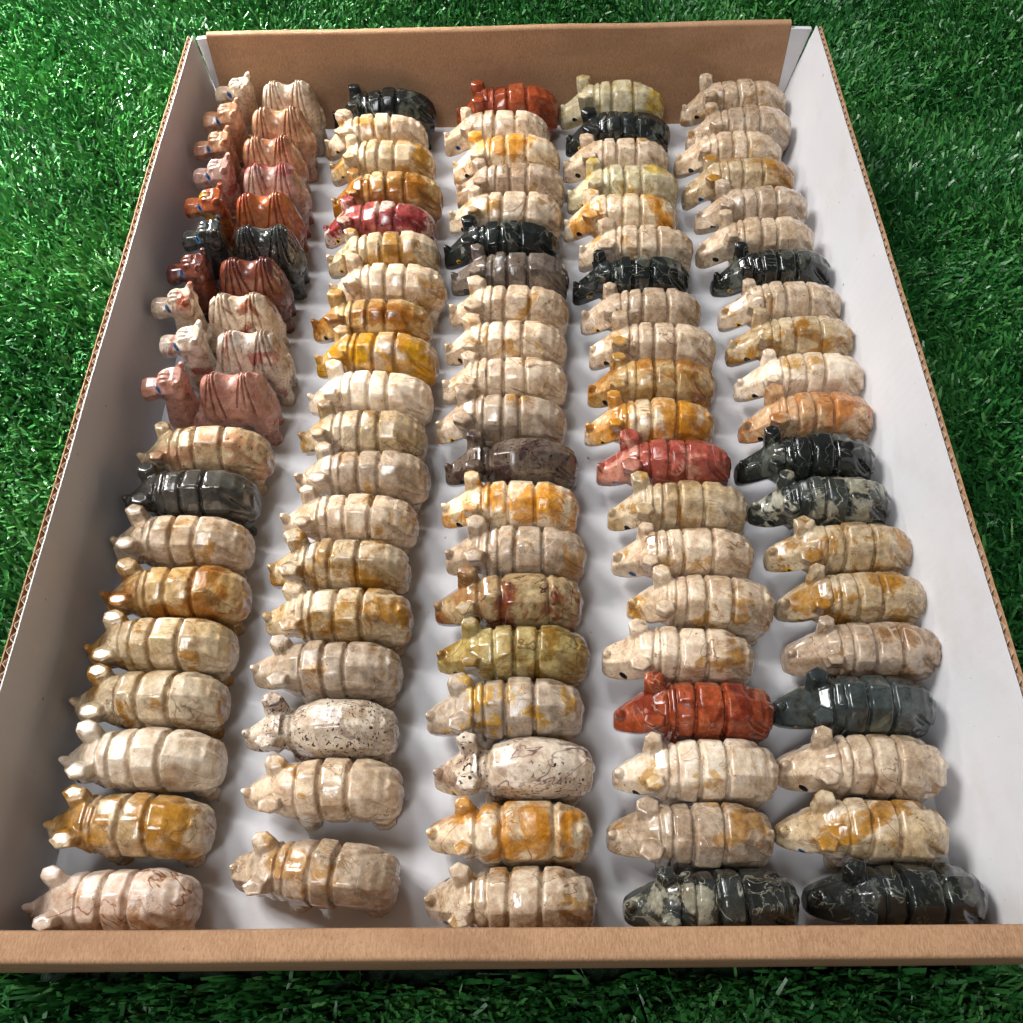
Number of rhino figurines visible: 88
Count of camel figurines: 10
